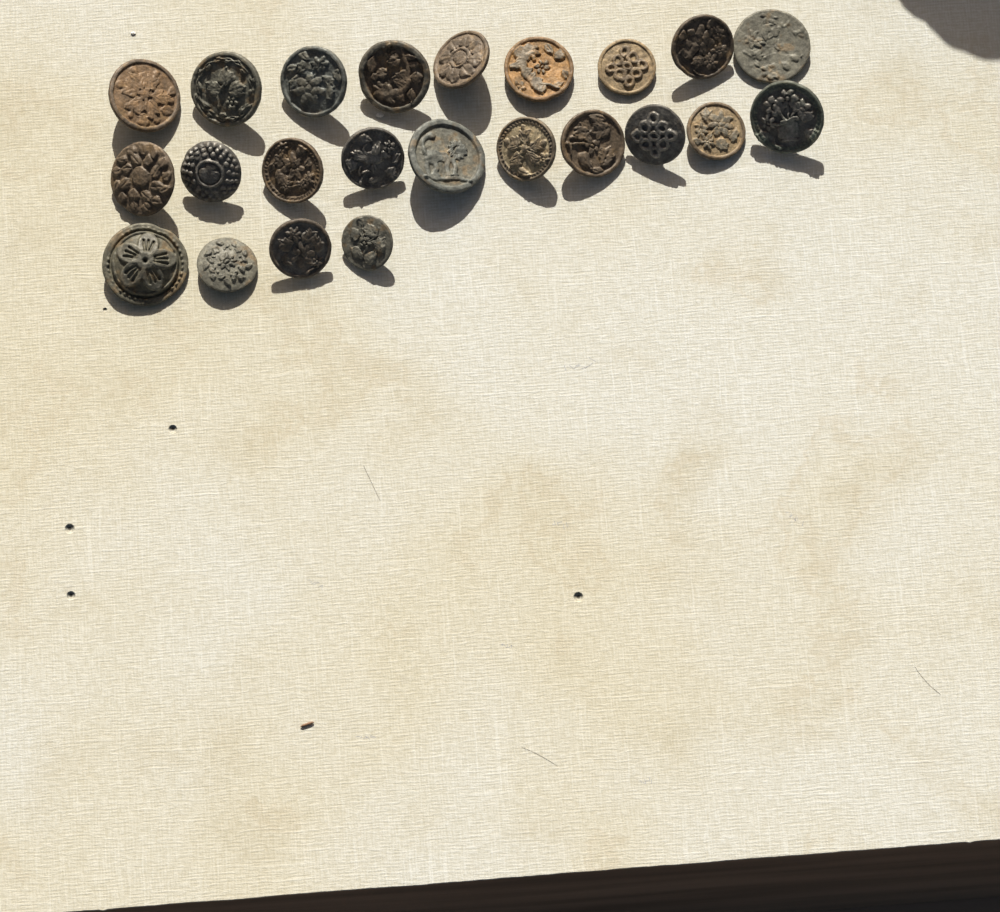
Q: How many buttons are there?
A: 23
